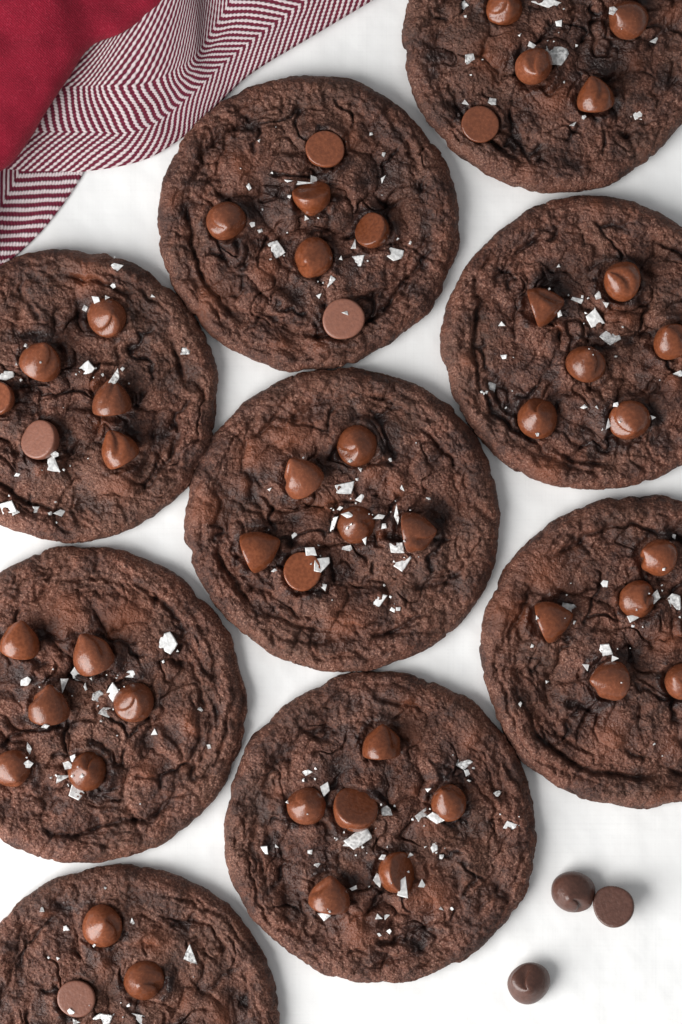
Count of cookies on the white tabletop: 9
